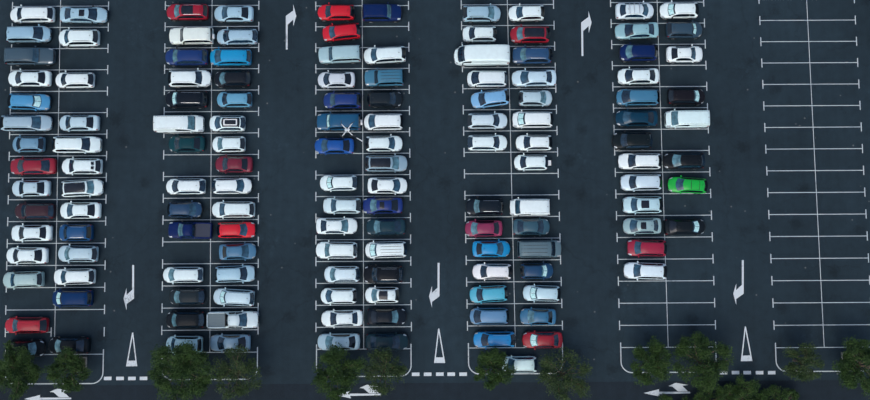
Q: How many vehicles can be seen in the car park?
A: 139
